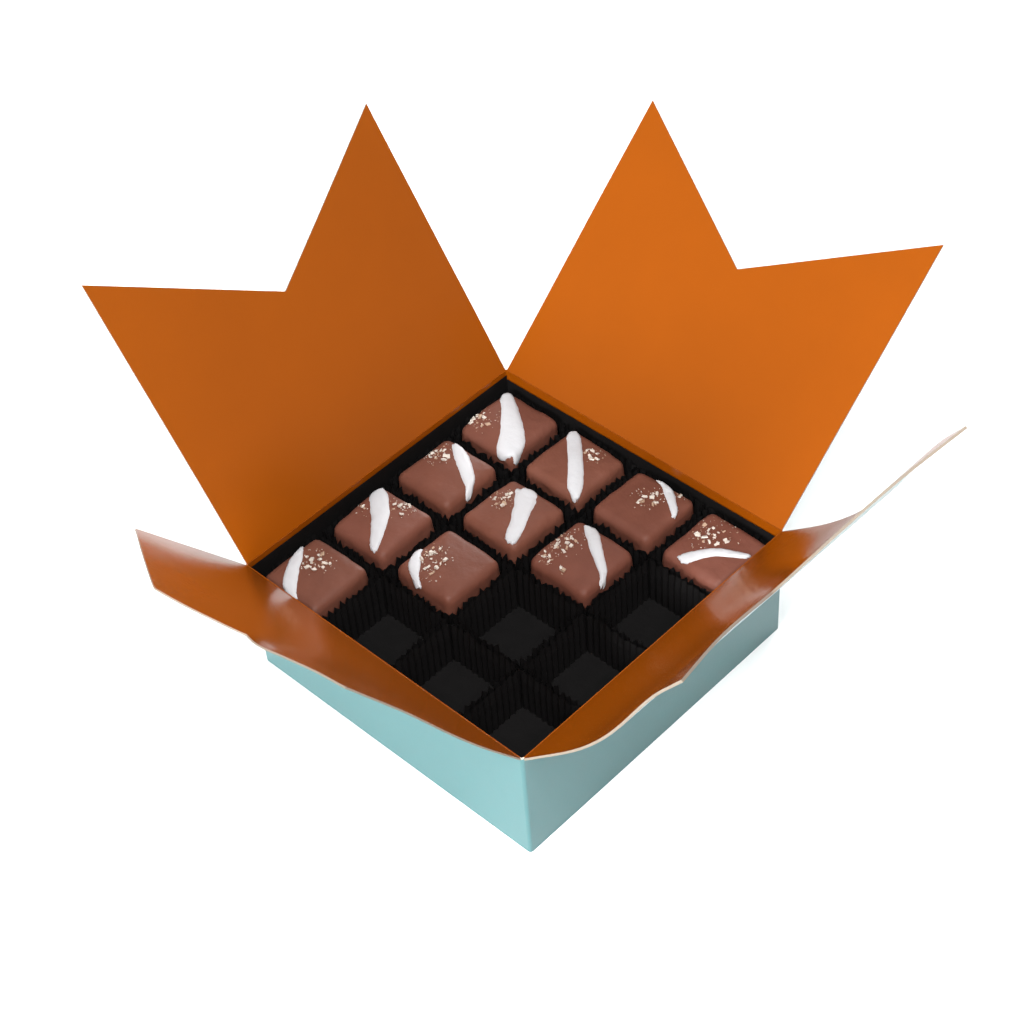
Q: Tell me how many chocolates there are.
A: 10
